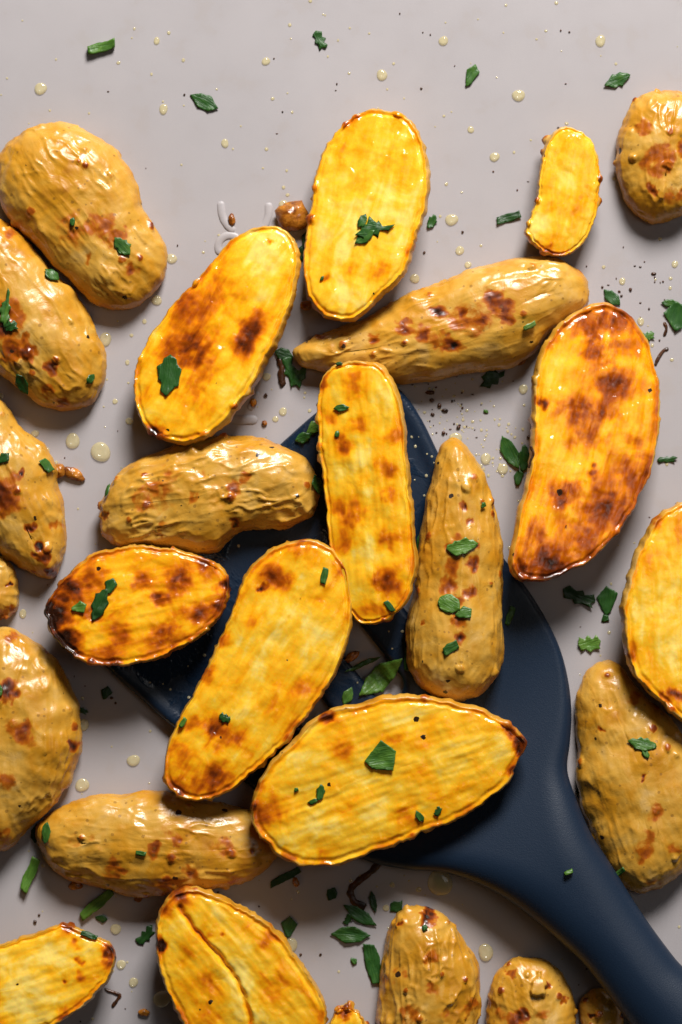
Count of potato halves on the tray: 26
